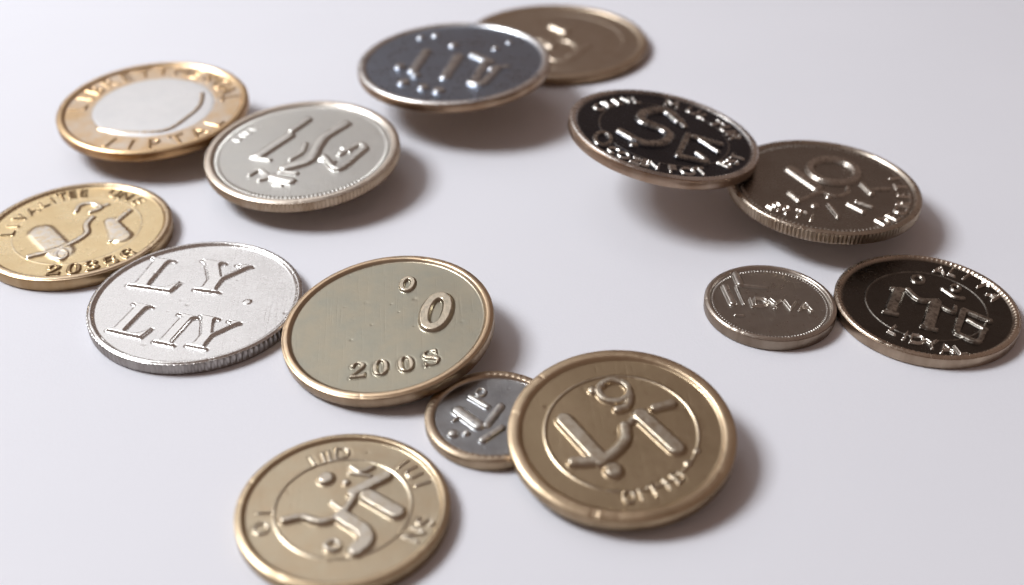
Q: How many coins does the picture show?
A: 14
